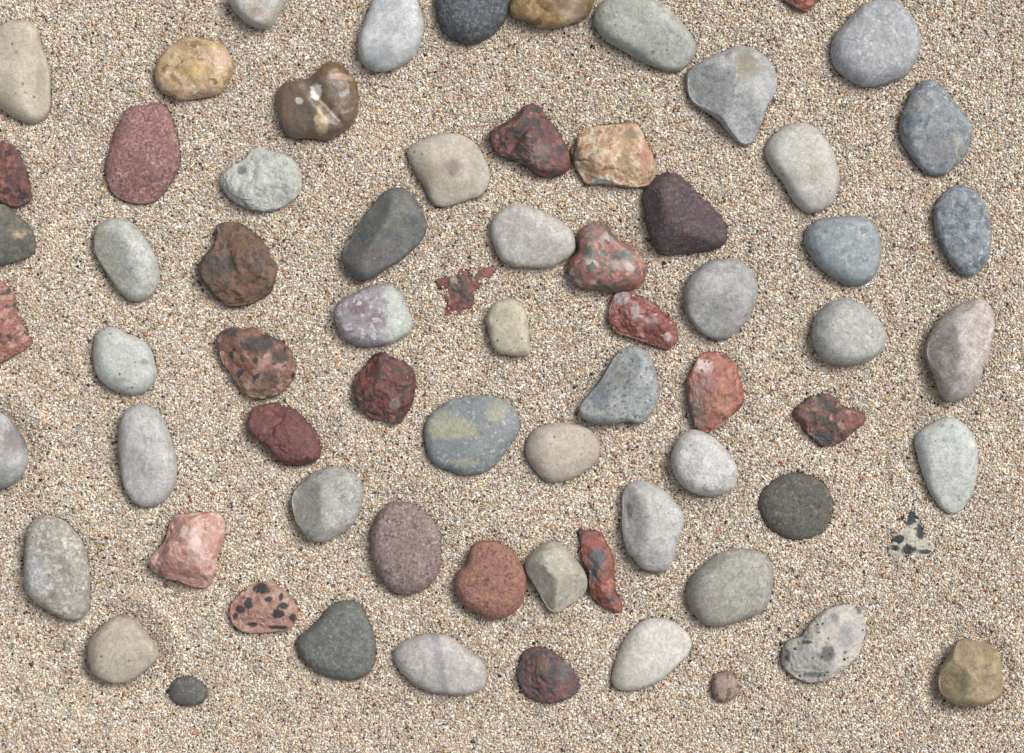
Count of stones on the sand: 70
